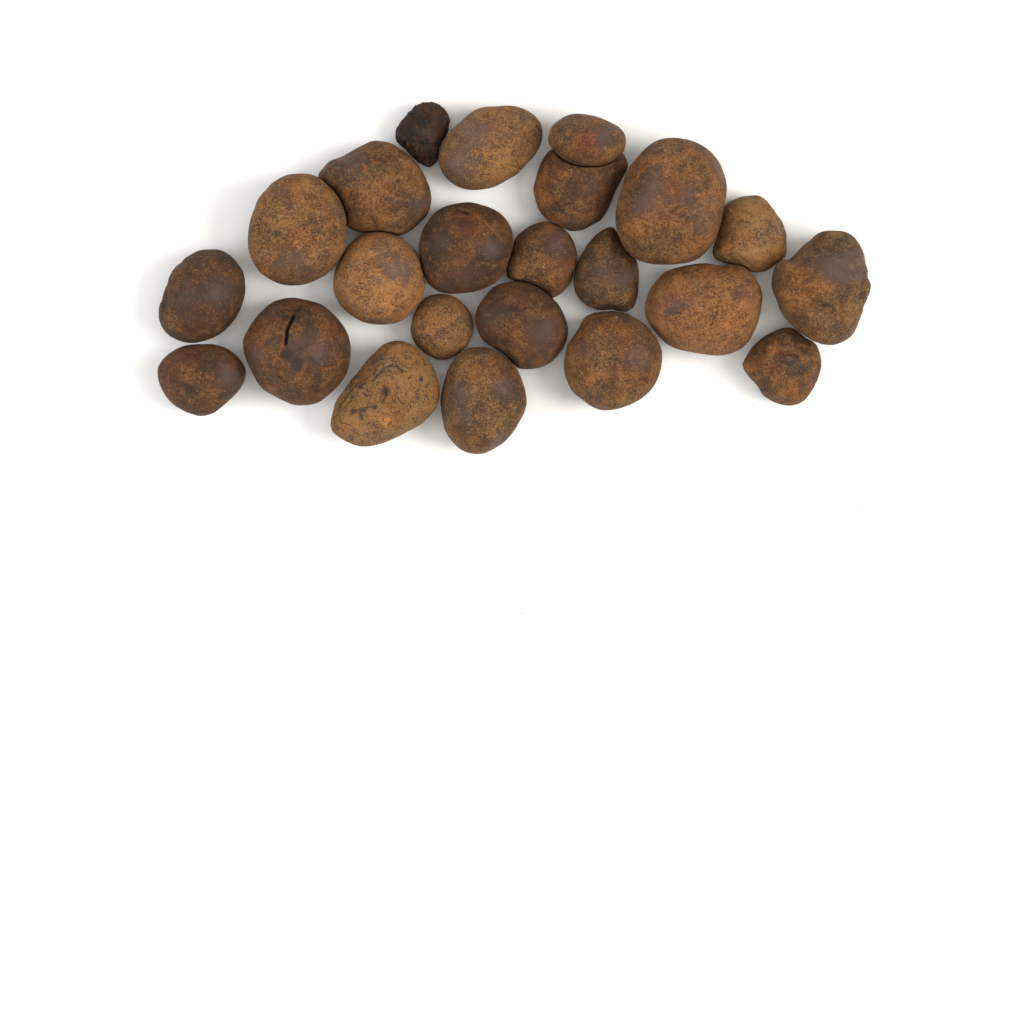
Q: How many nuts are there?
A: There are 23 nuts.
